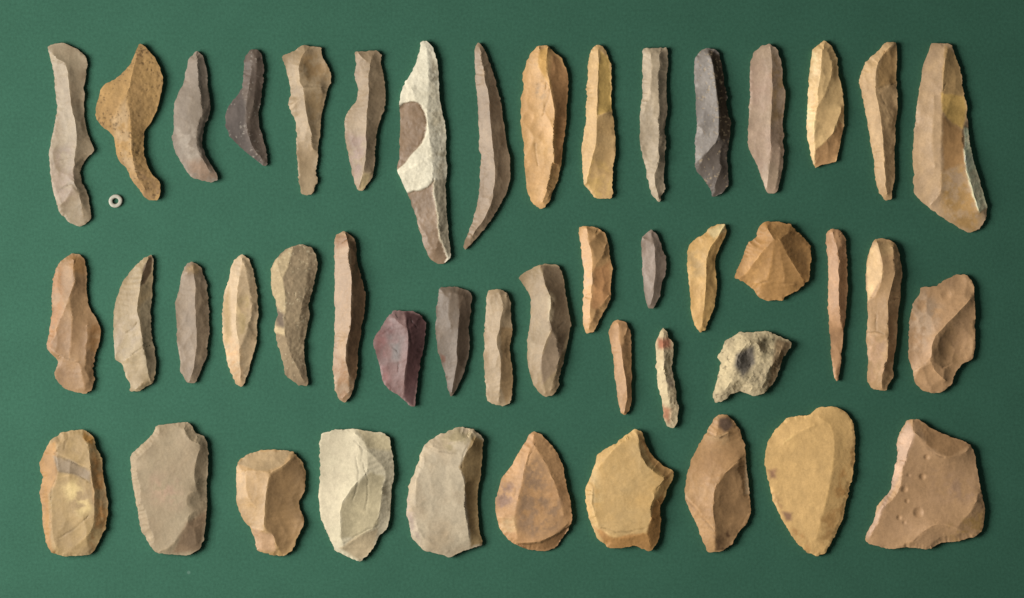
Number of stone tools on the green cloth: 46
